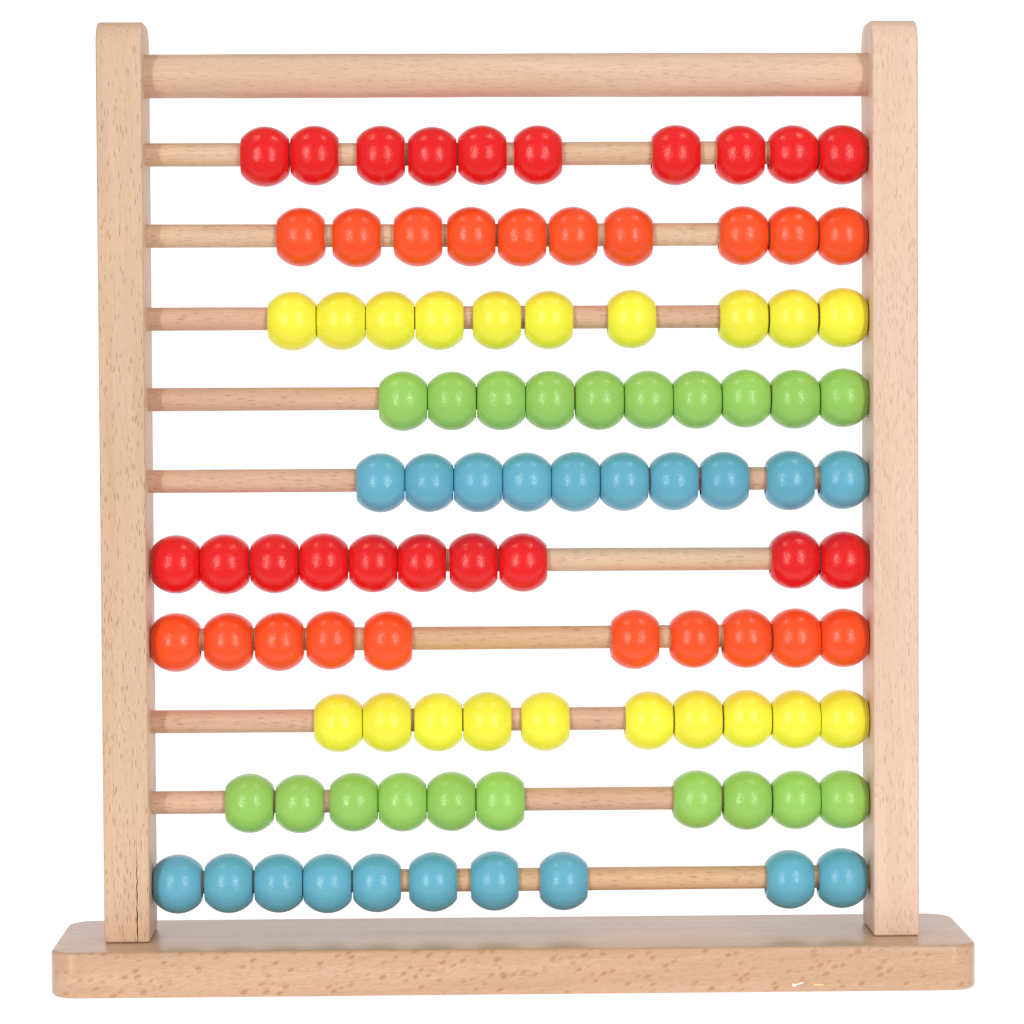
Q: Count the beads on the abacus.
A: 100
